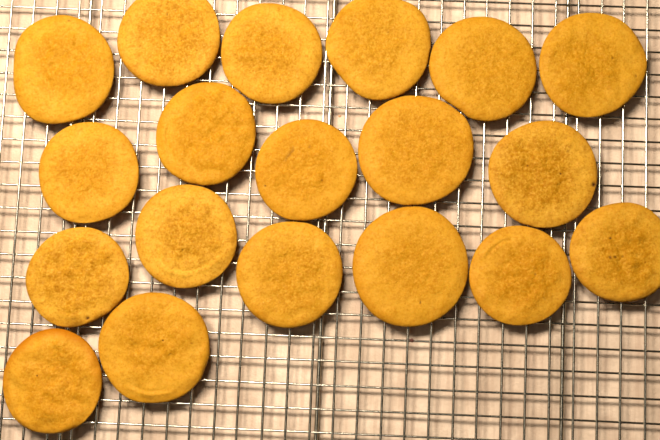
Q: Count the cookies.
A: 19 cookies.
